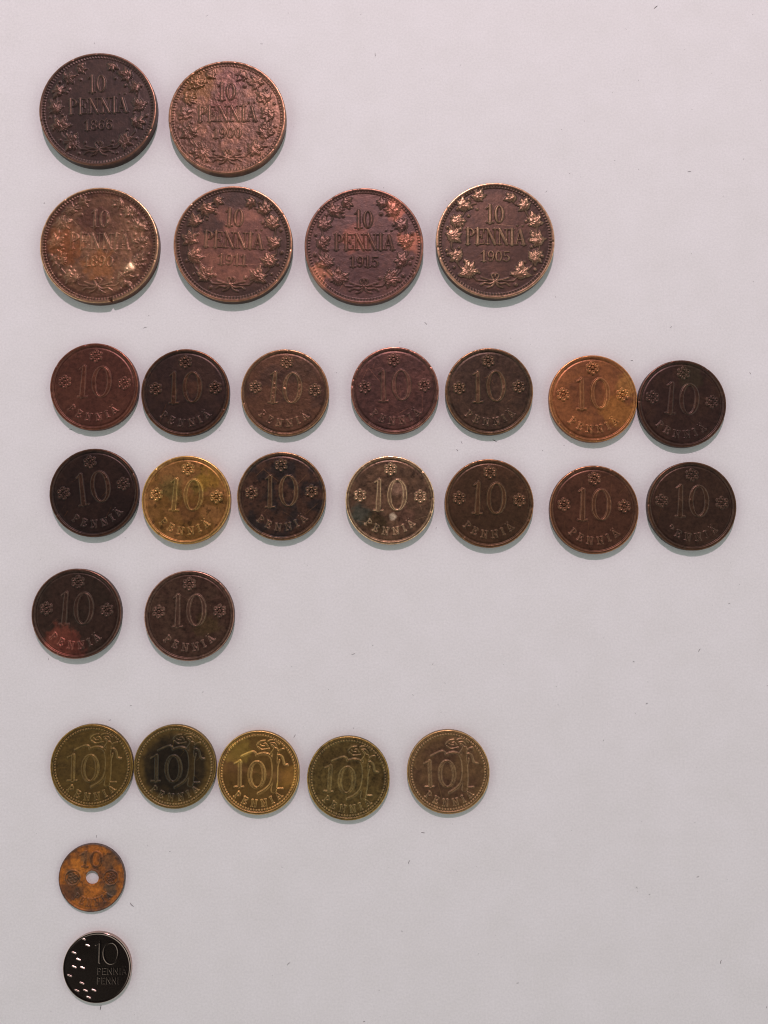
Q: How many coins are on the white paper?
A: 29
